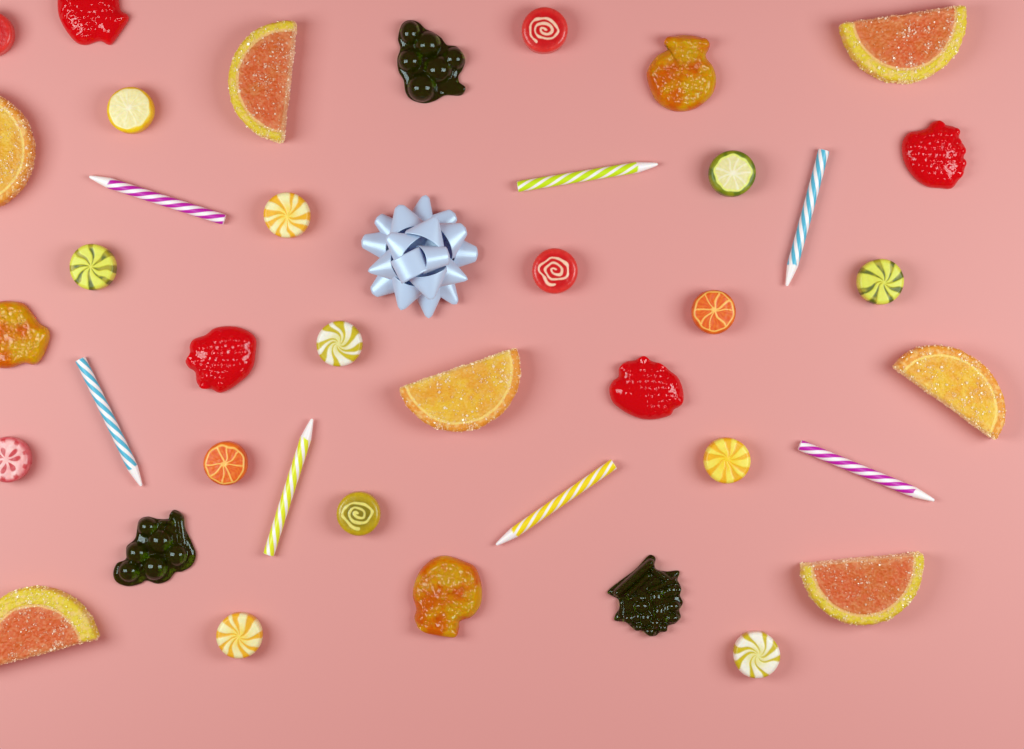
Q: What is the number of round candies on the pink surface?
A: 16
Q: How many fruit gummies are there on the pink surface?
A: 10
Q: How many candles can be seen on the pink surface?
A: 7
